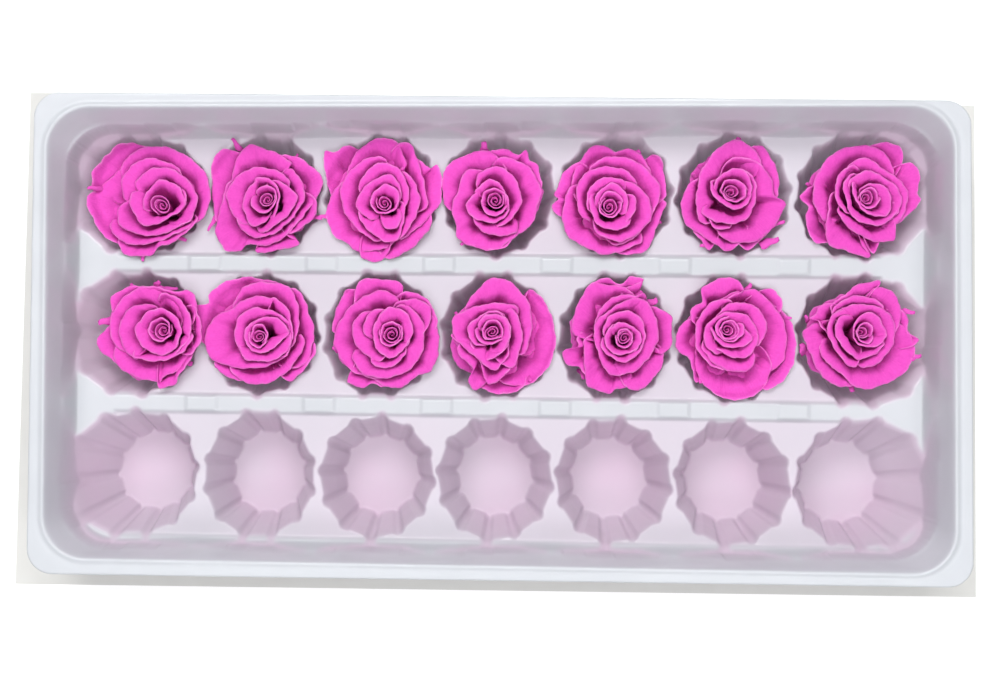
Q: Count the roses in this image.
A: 14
